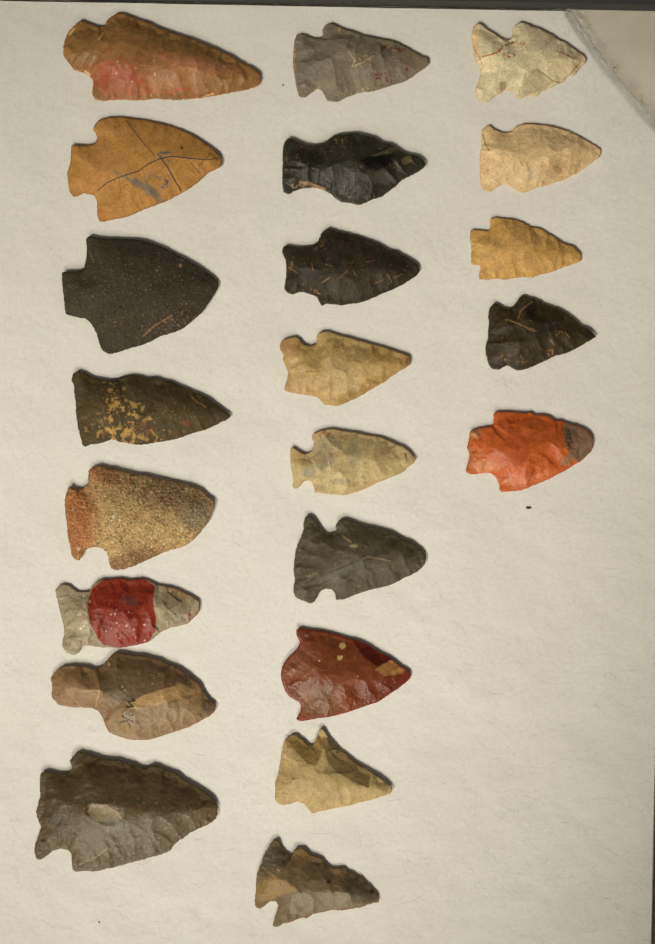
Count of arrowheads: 22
